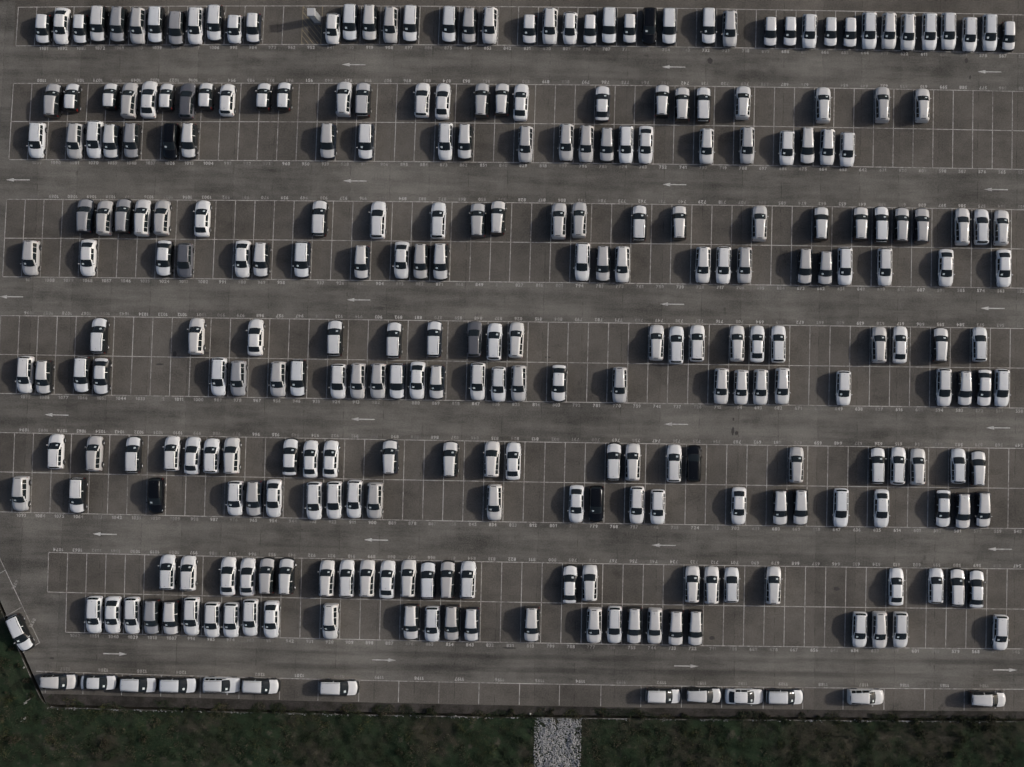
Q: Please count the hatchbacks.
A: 21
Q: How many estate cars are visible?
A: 110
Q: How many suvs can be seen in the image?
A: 126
